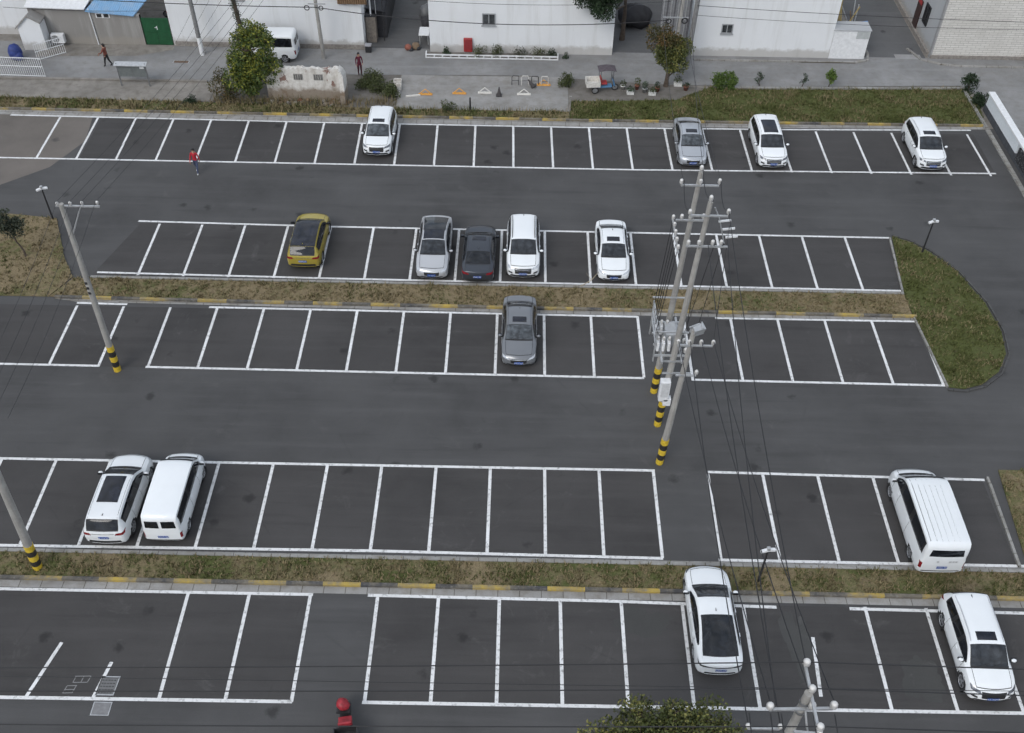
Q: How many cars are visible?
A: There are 16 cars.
